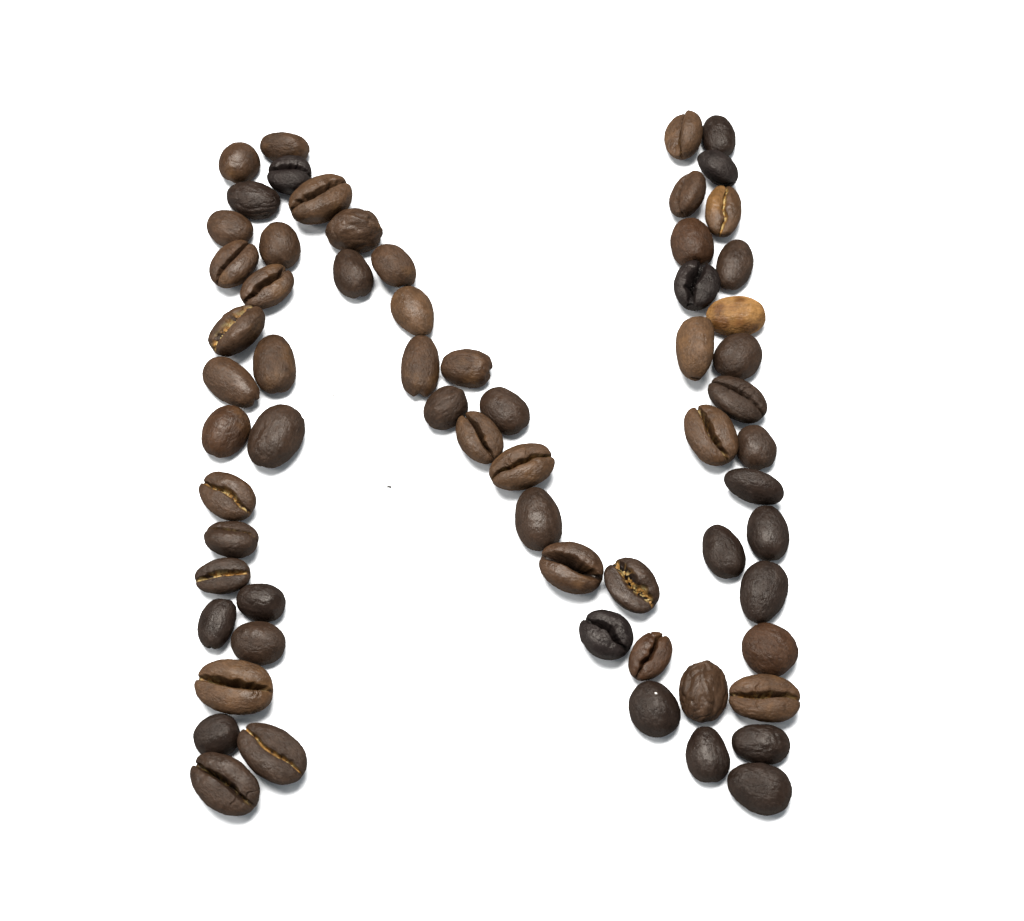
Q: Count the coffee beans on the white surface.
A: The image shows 64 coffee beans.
